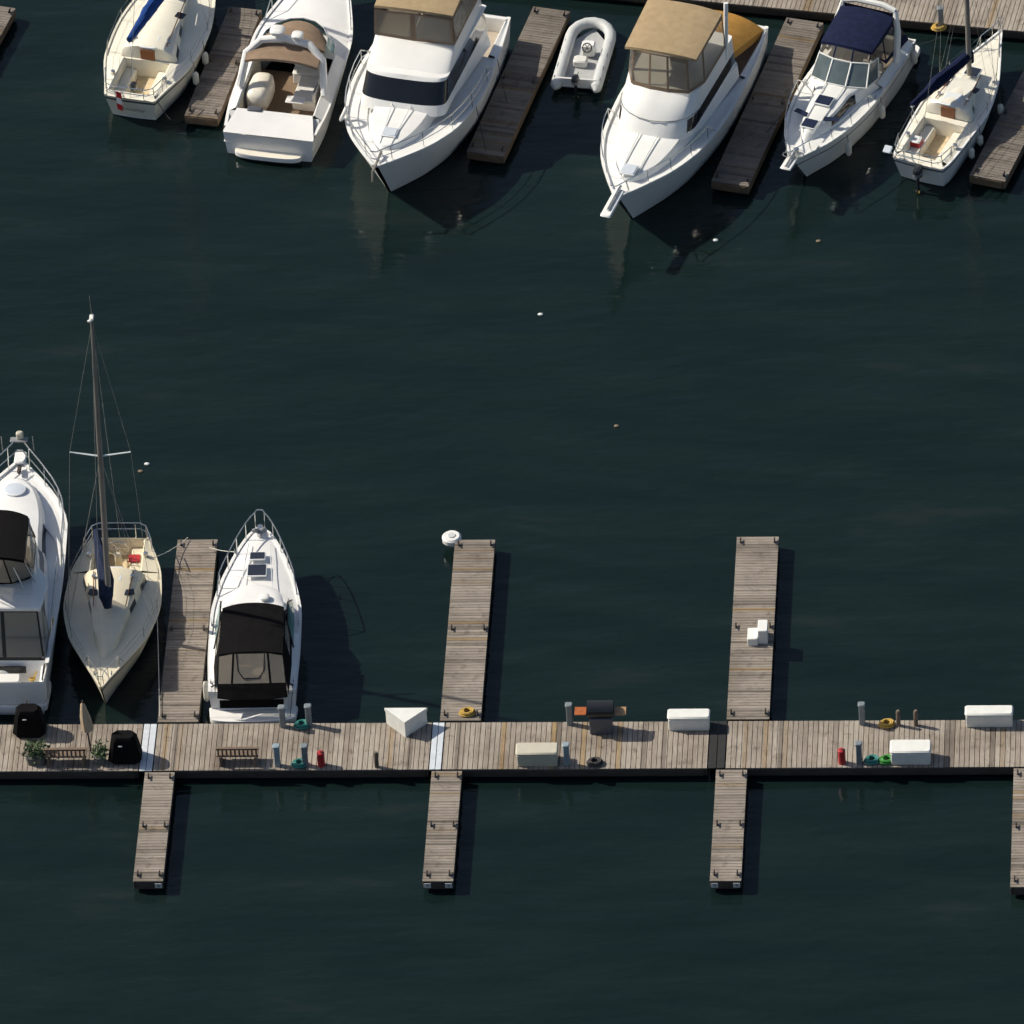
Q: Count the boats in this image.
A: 10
